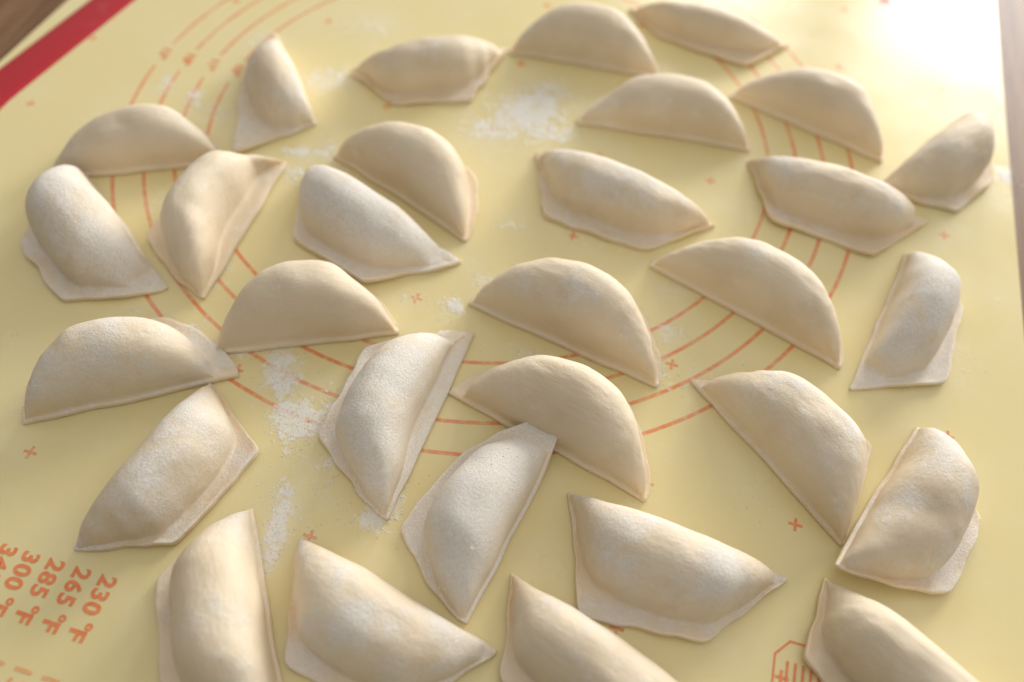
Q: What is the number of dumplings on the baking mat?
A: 30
